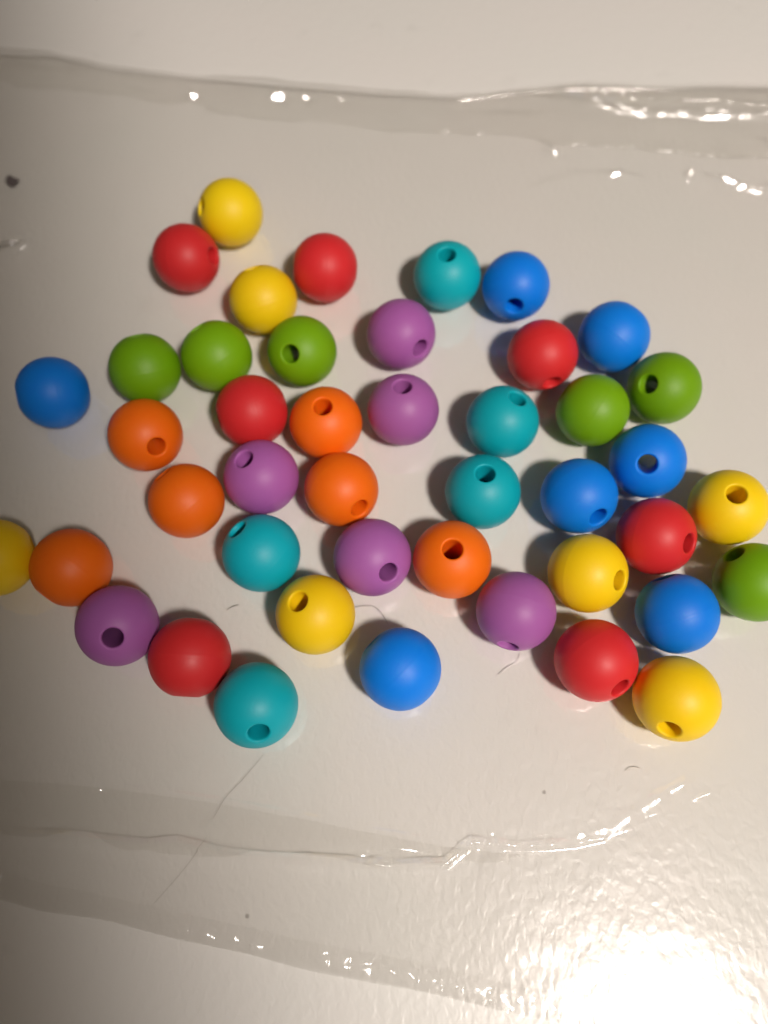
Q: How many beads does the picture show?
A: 44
